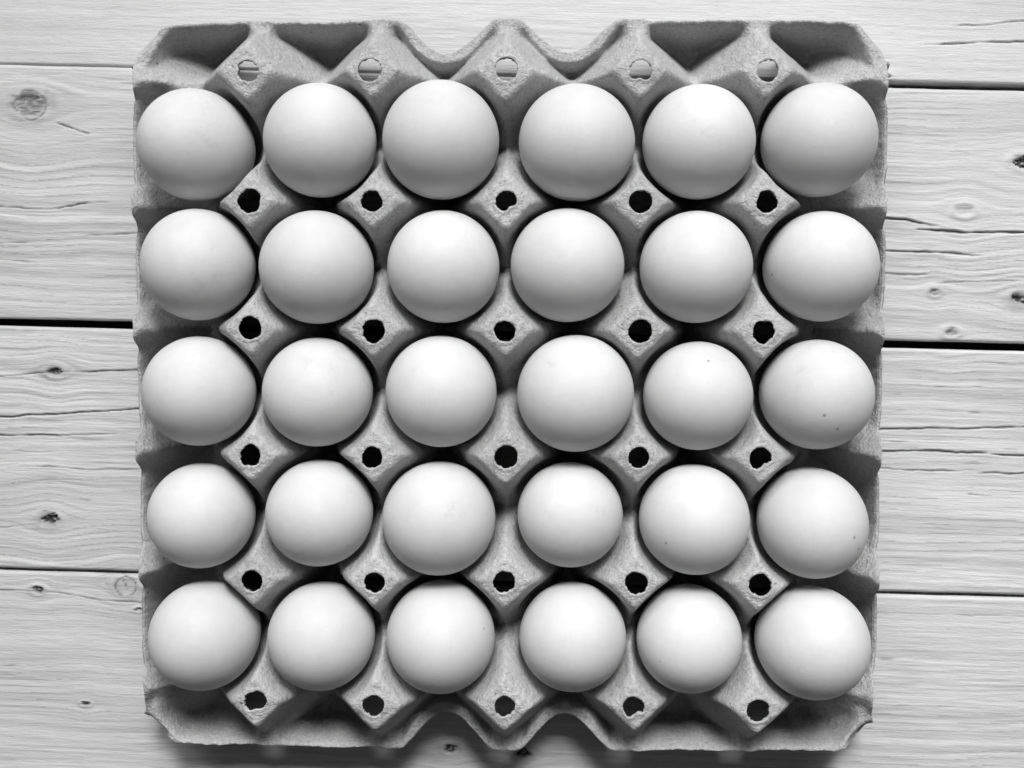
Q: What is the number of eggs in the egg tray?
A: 30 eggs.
